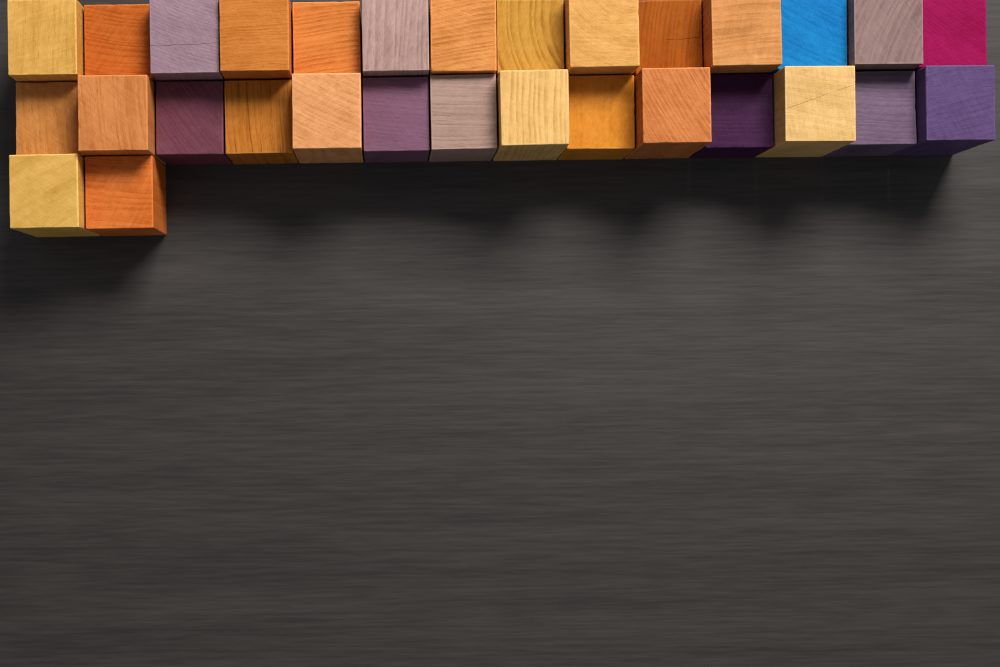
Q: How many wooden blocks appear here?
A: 30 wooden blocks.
